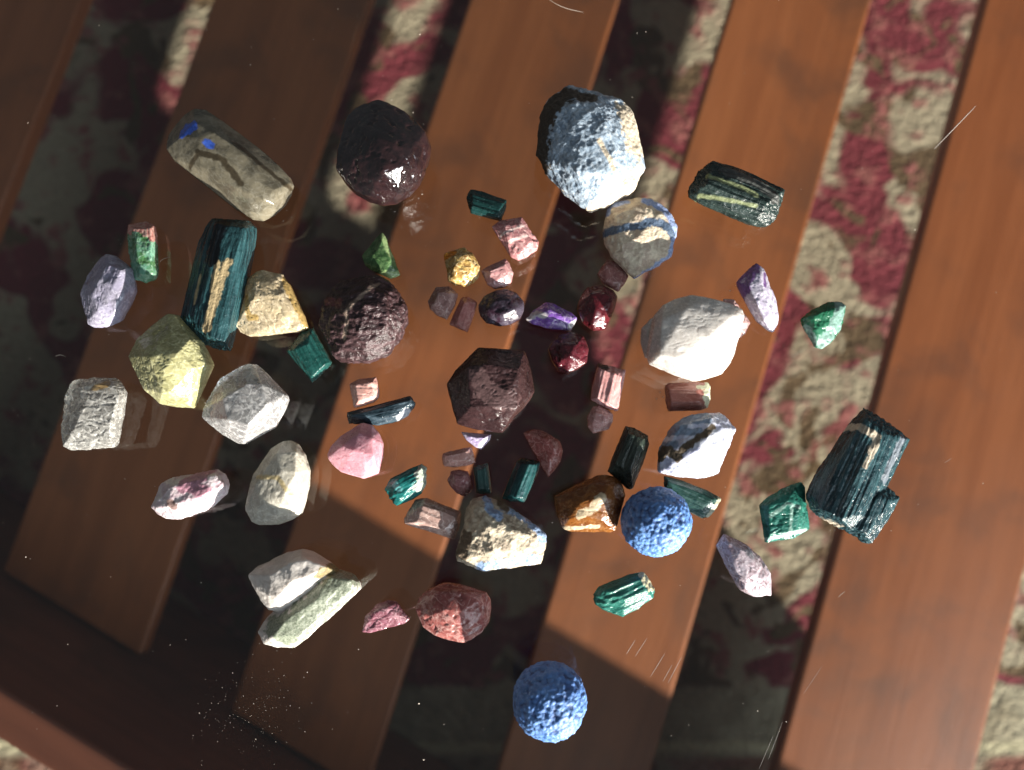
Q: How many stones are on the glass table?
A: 61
